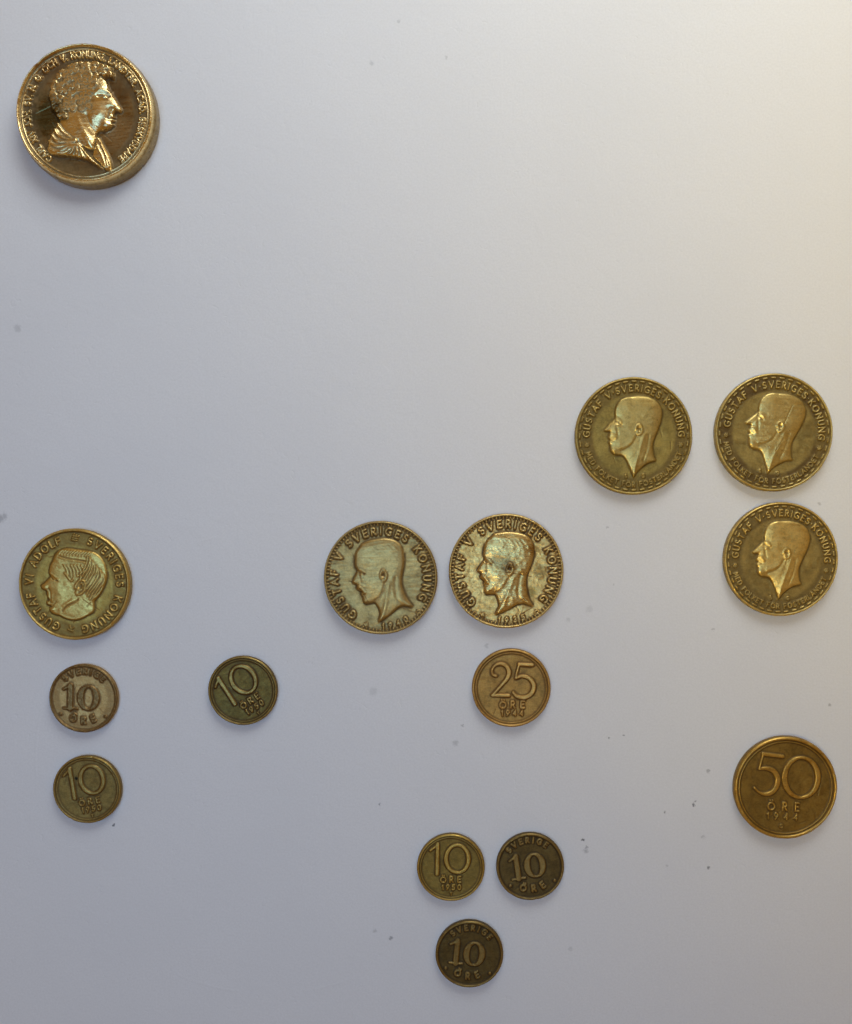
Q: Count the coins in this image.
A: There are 15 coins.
